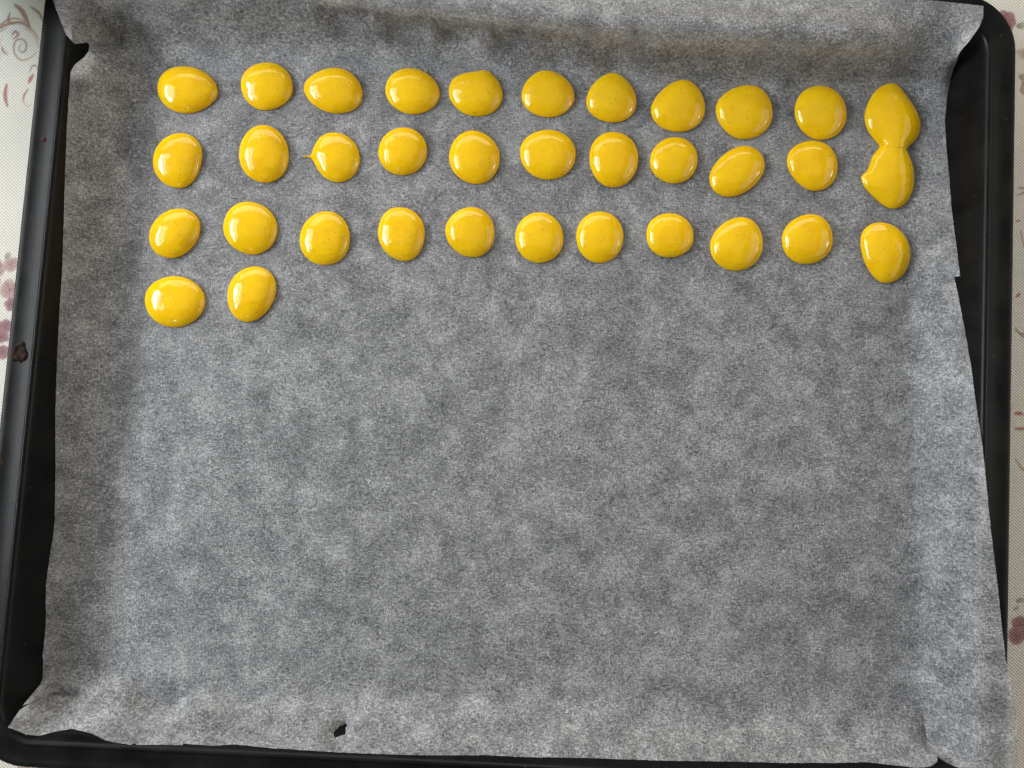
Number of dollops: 35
